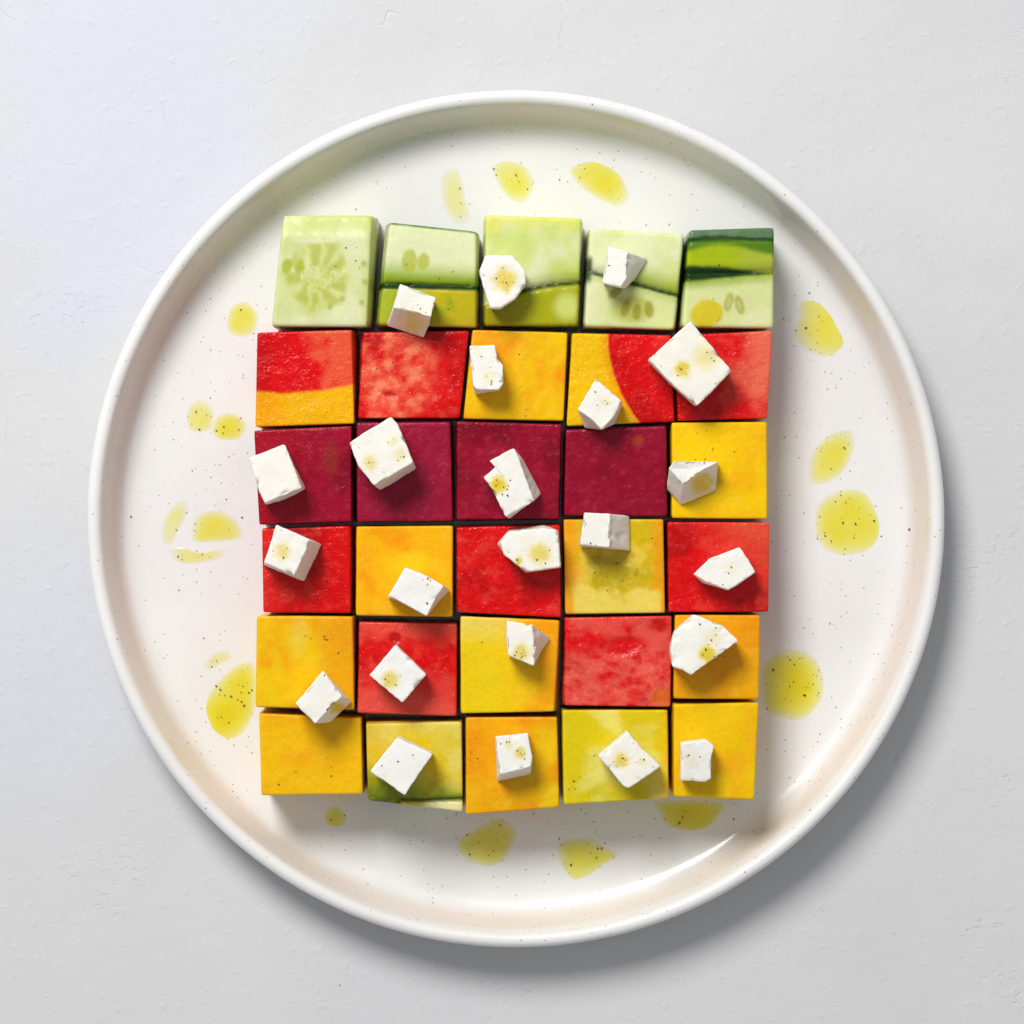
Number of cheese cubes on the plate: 23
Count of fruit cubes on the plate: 25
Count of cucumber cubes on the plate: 5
